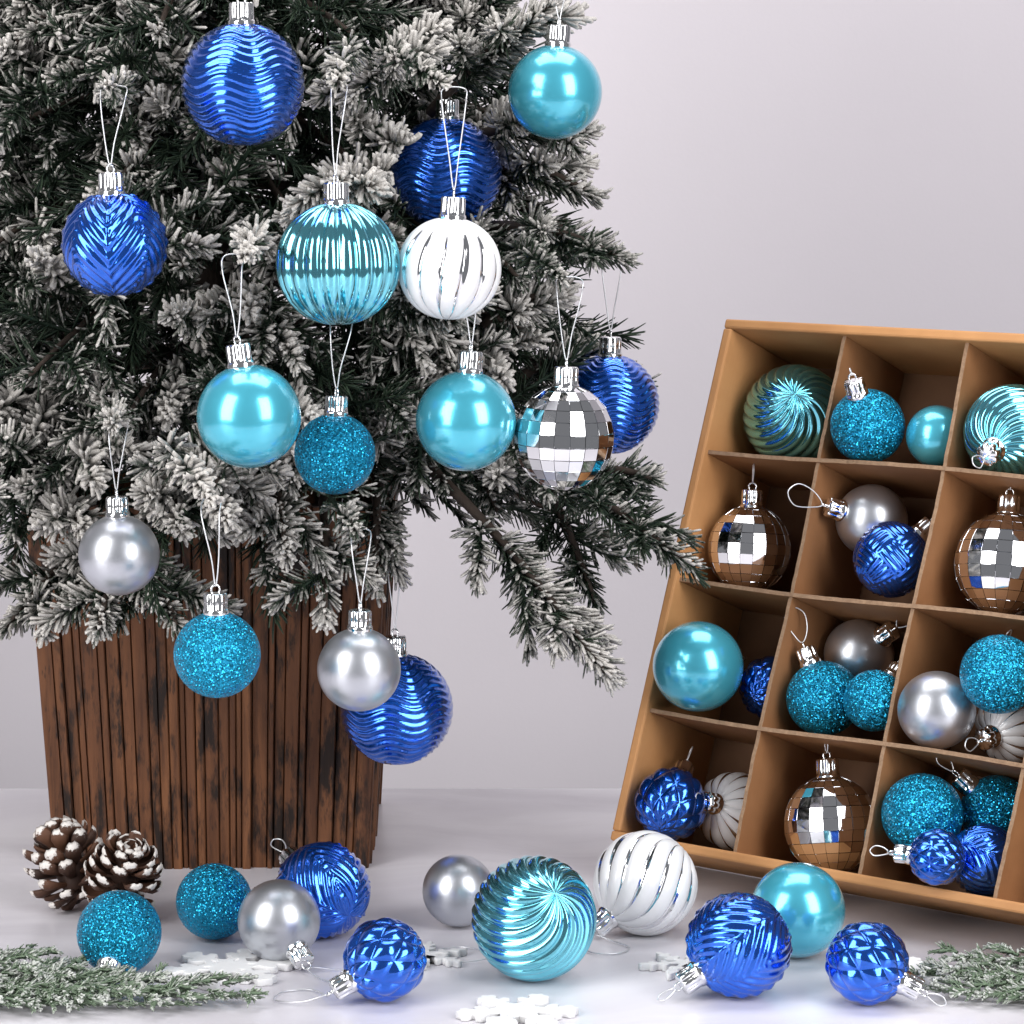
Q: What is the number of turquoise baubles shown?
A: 20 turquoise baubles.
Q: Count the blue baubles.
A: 14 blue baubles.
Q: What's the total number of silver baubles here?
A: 7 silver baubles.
